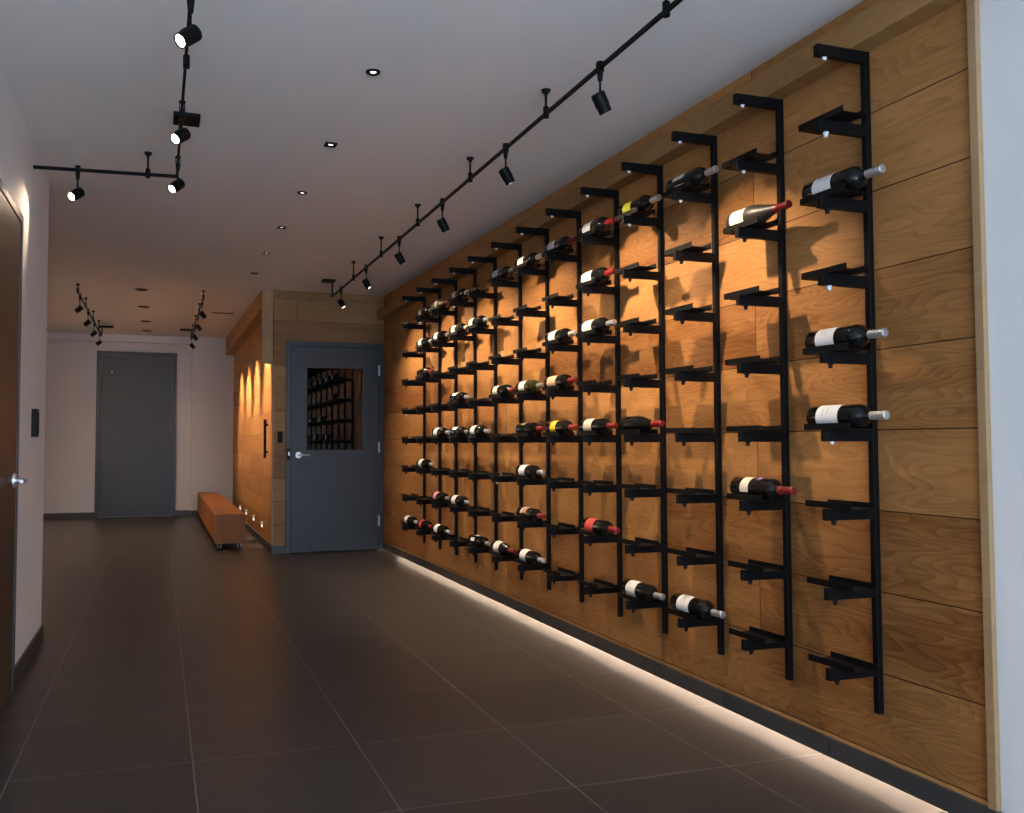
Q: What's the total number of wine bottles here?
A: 47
